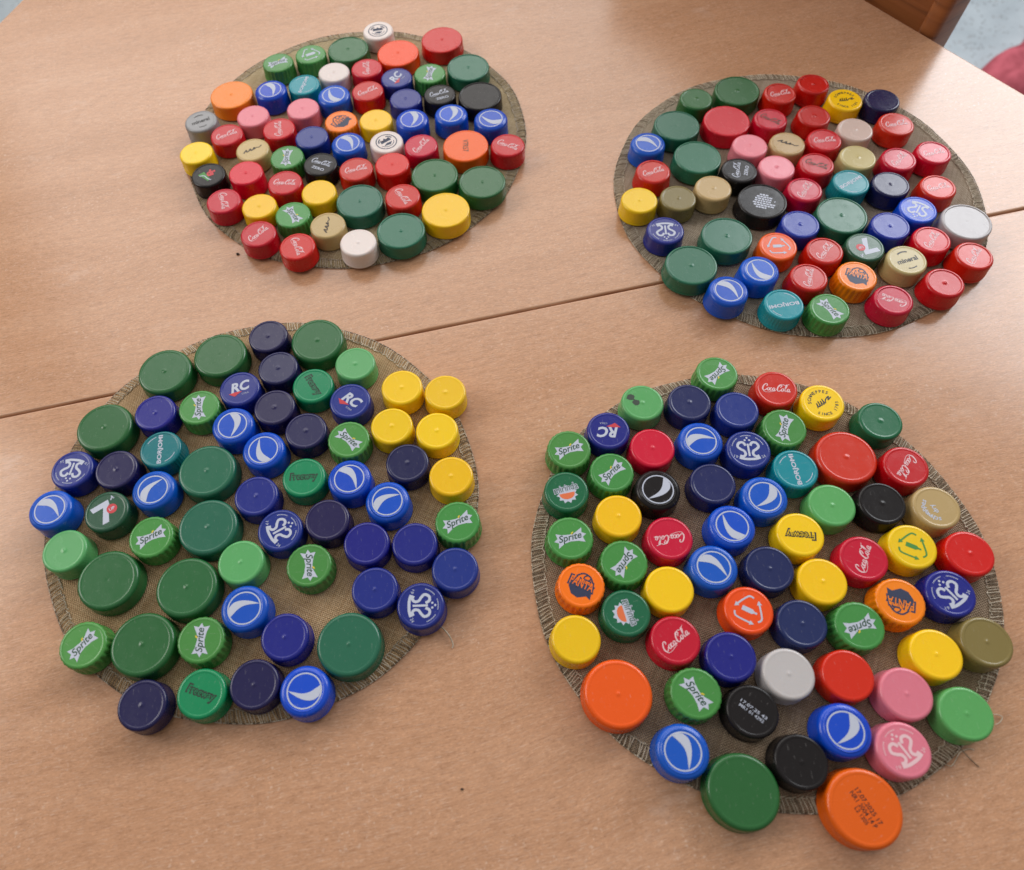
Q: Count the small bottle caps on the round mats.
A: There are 198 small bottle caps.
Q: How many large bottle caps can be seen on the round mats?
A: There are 35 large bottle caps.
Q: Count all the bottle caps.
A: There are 233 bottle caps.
